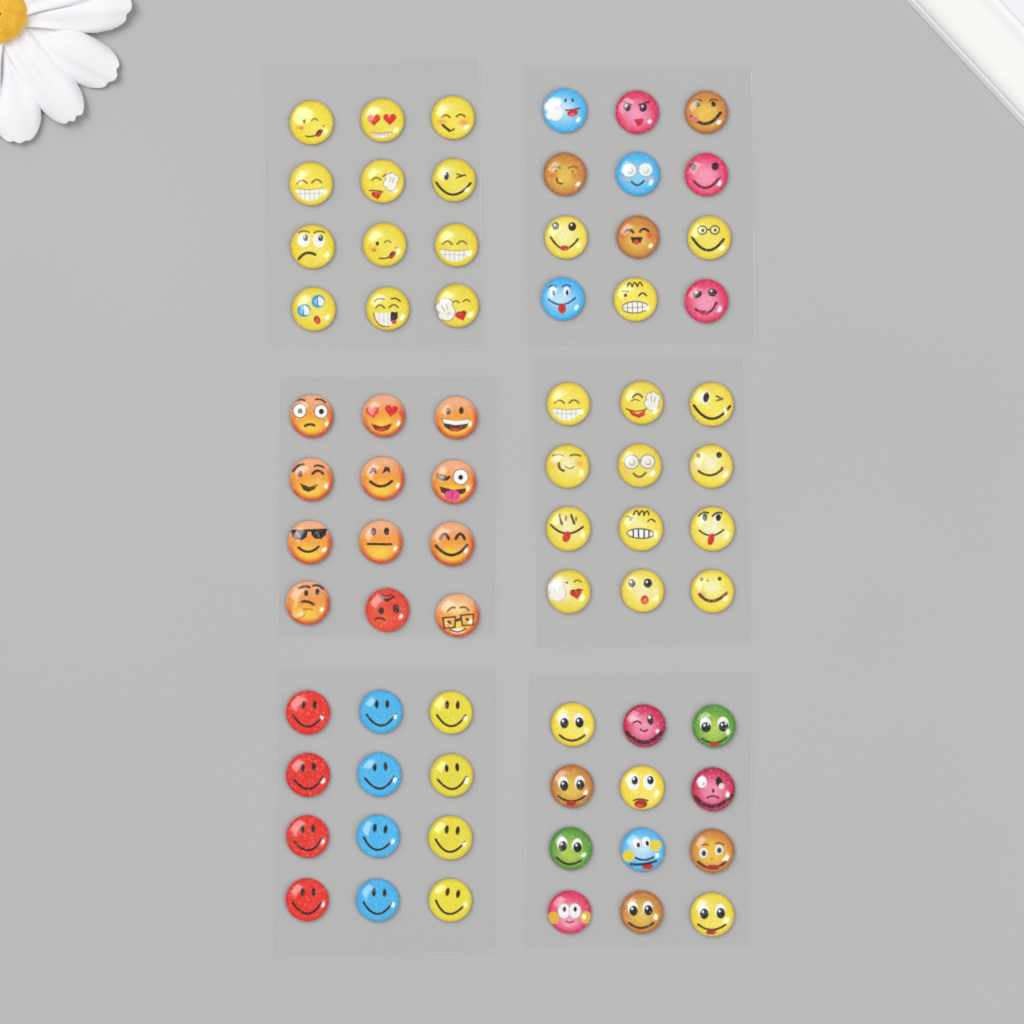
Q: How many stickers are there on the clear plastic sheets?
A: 72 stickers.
